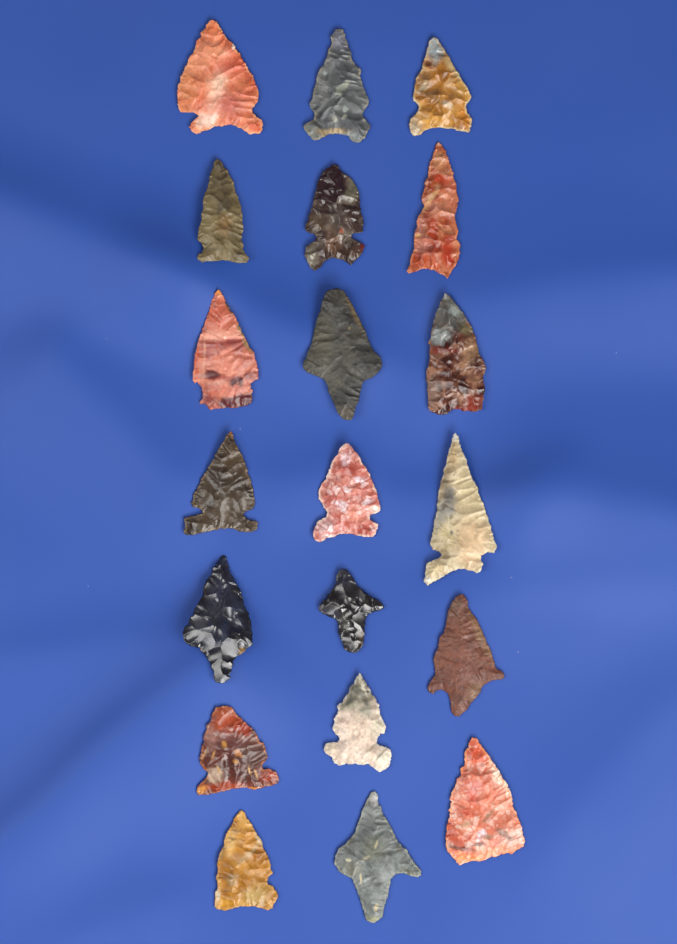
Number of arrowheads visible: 20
